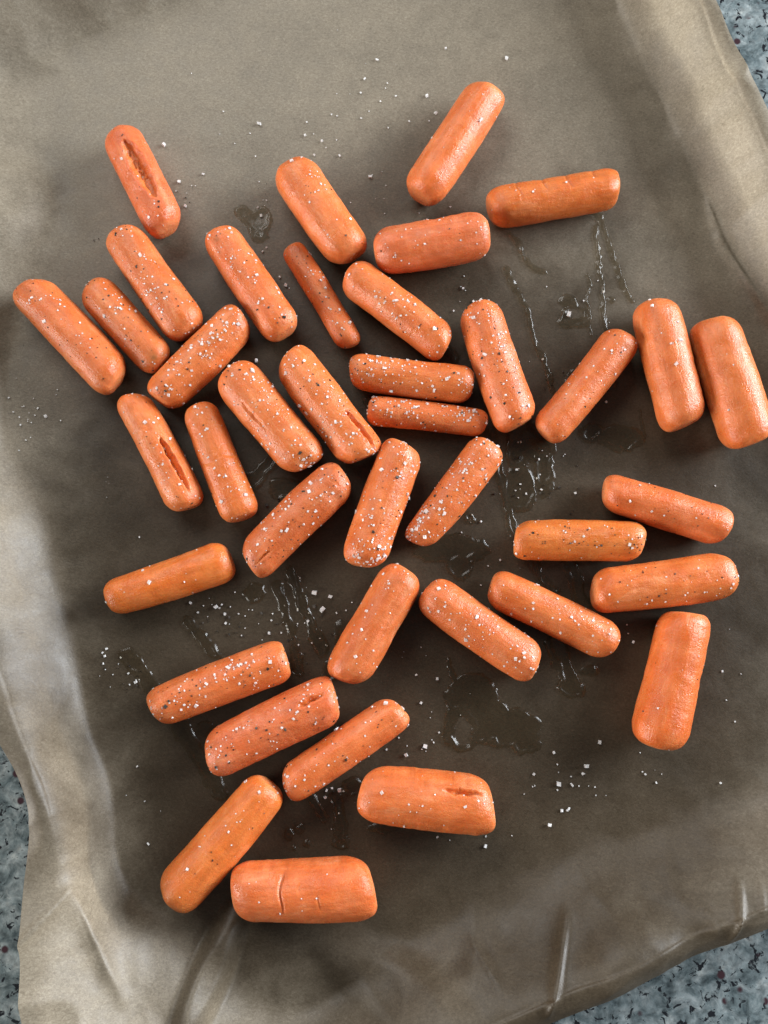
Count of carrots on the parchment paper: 39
